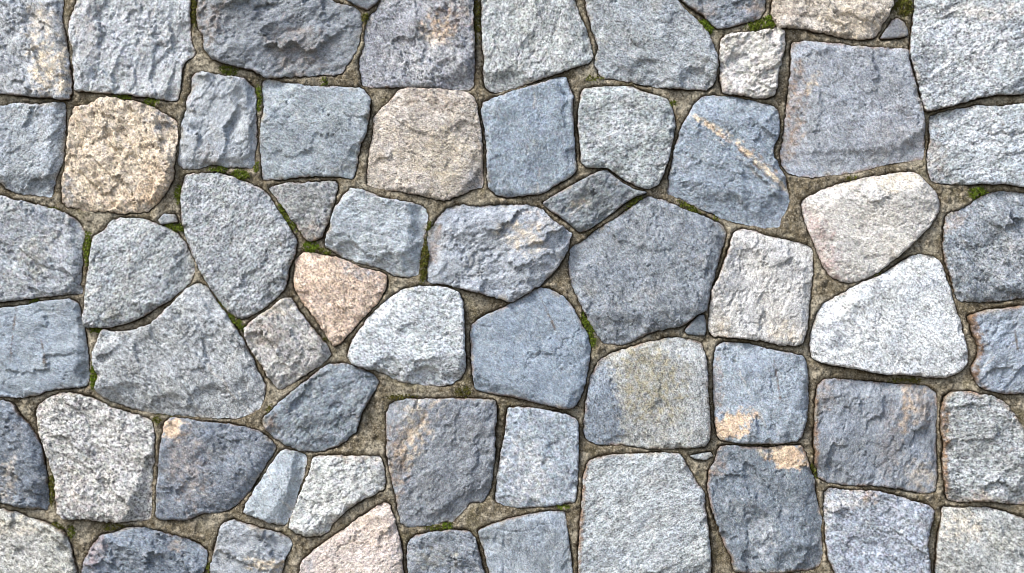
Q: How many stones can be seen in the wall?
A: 66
